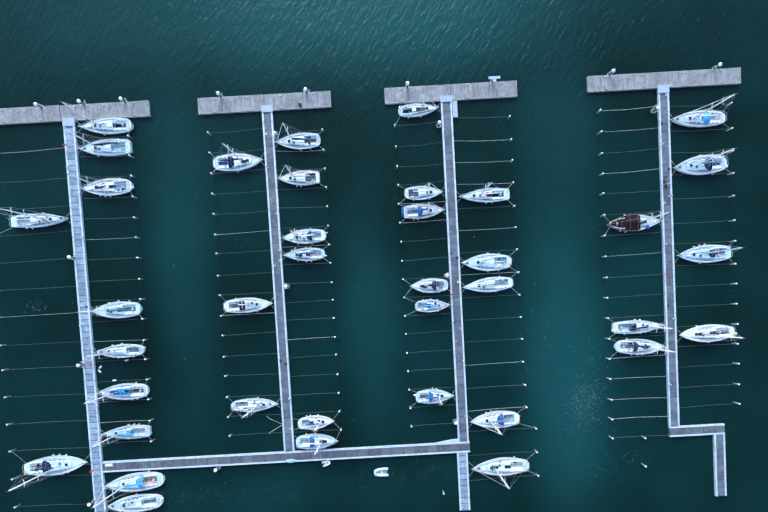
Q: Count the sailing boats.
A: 38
